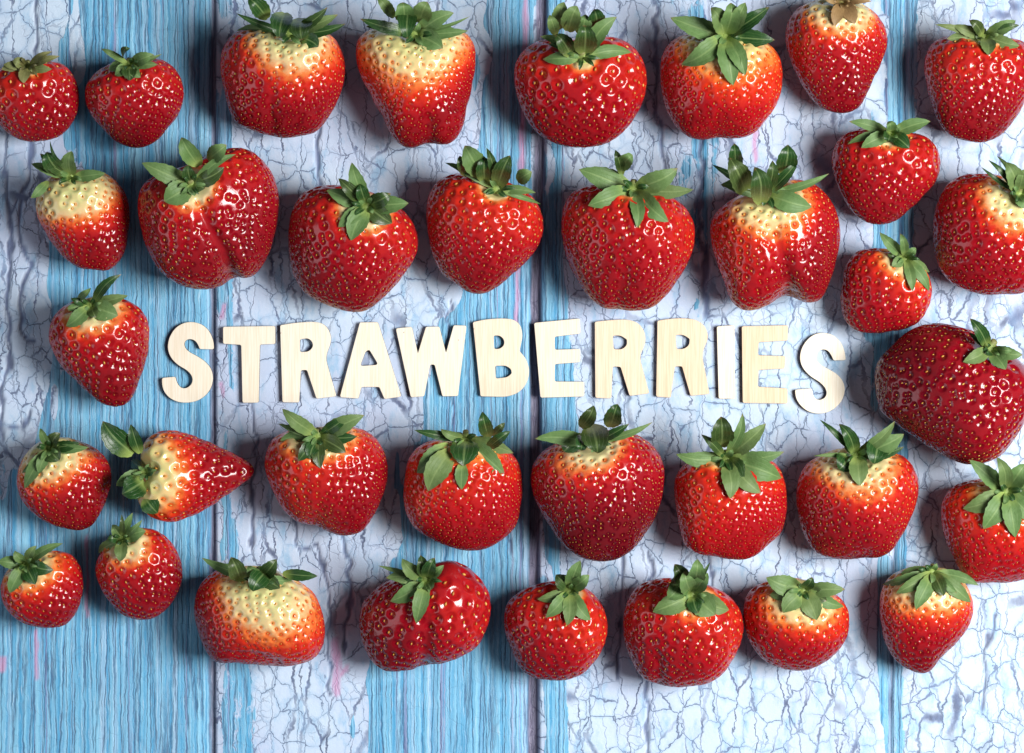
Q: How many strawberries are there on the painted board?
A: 35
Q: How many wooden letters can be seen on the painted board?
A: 12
